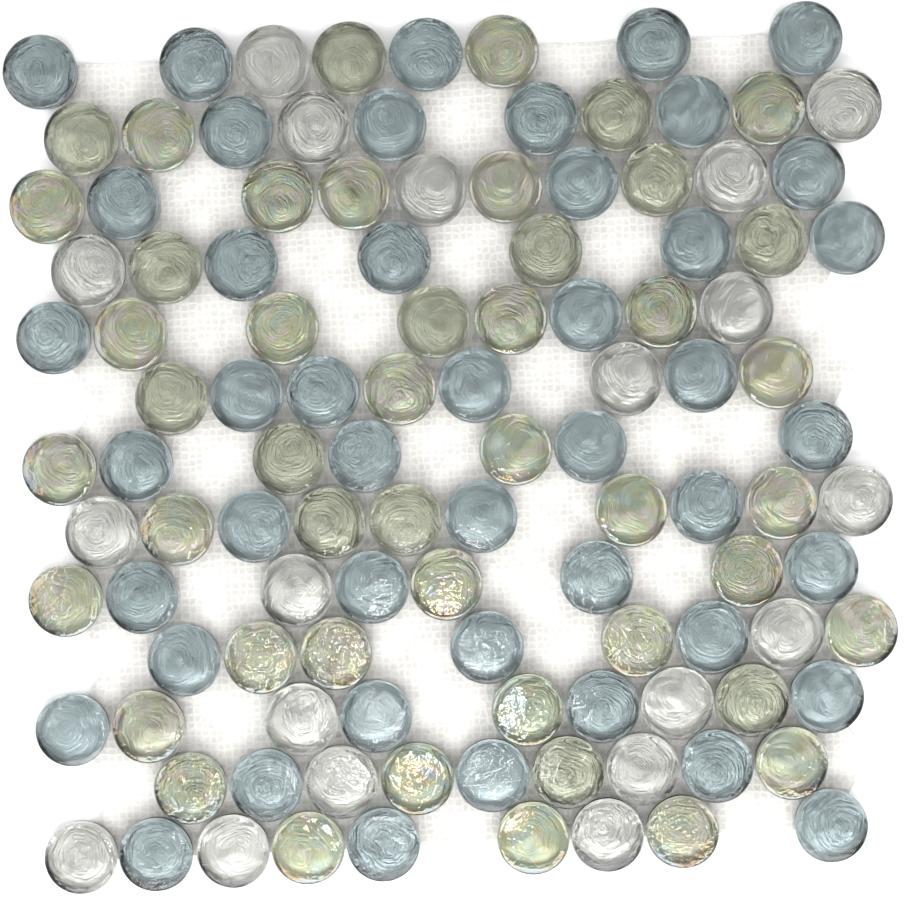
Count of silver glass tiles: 19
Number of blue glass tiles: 46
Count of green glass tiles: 47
